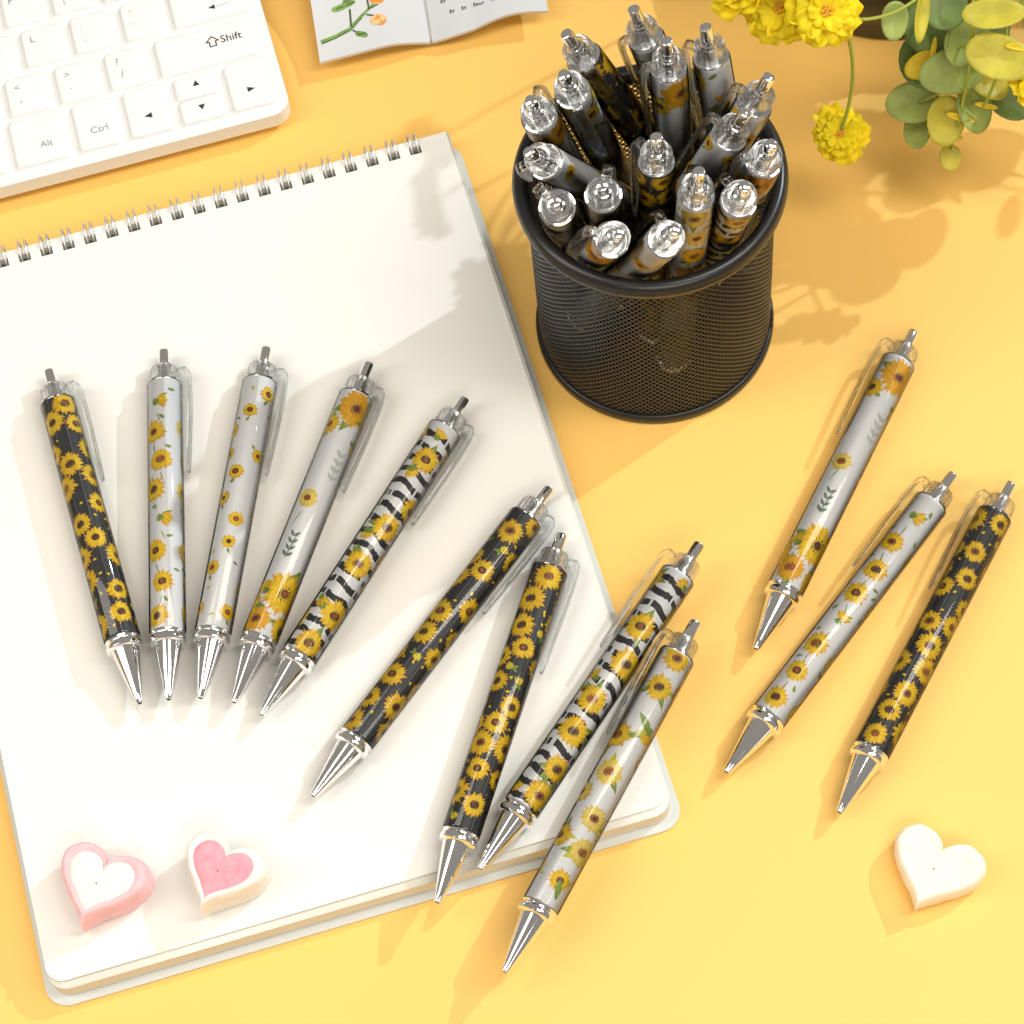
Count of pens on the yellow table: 29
